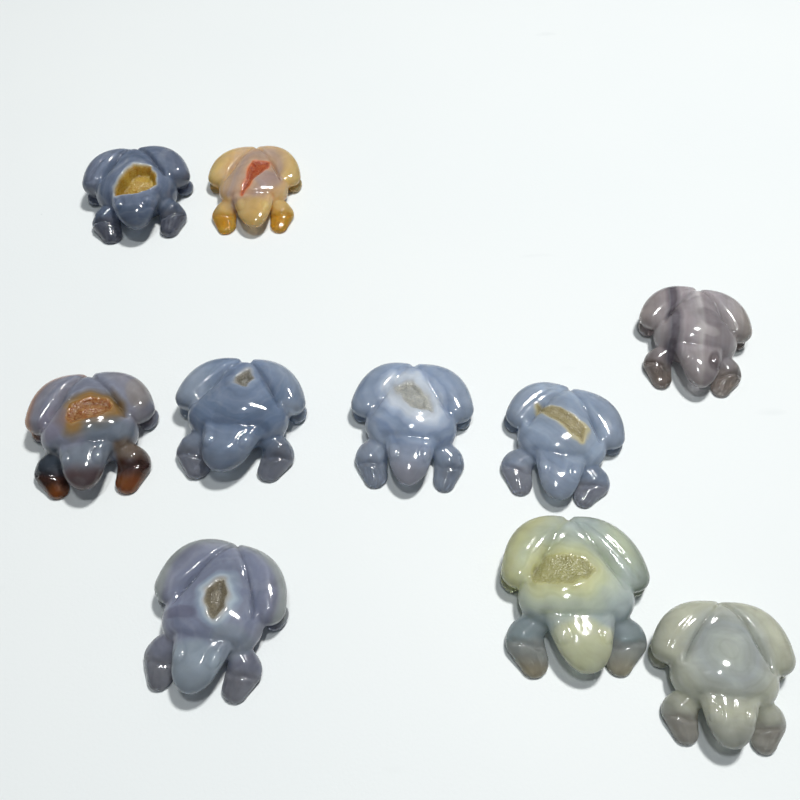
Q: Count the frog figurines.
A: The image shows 10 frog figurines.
